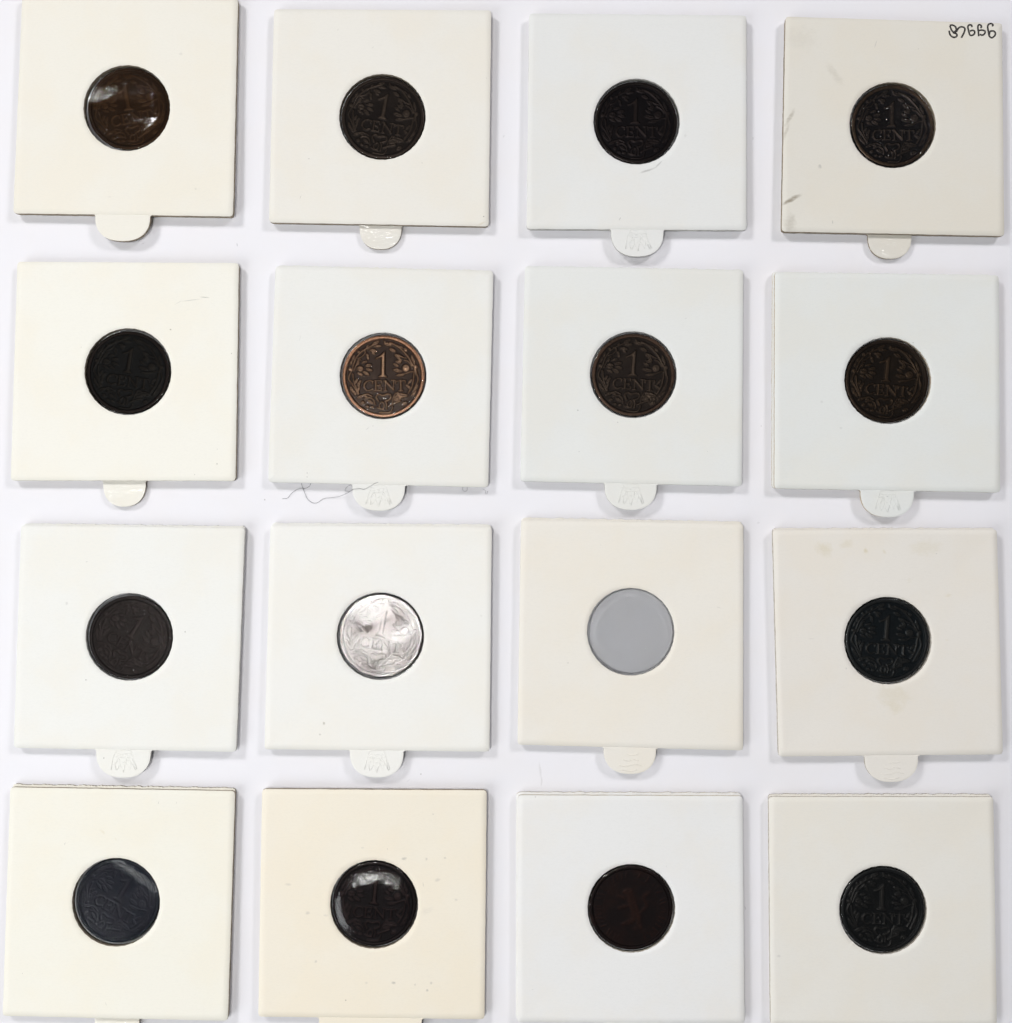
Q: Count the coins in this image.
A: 15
